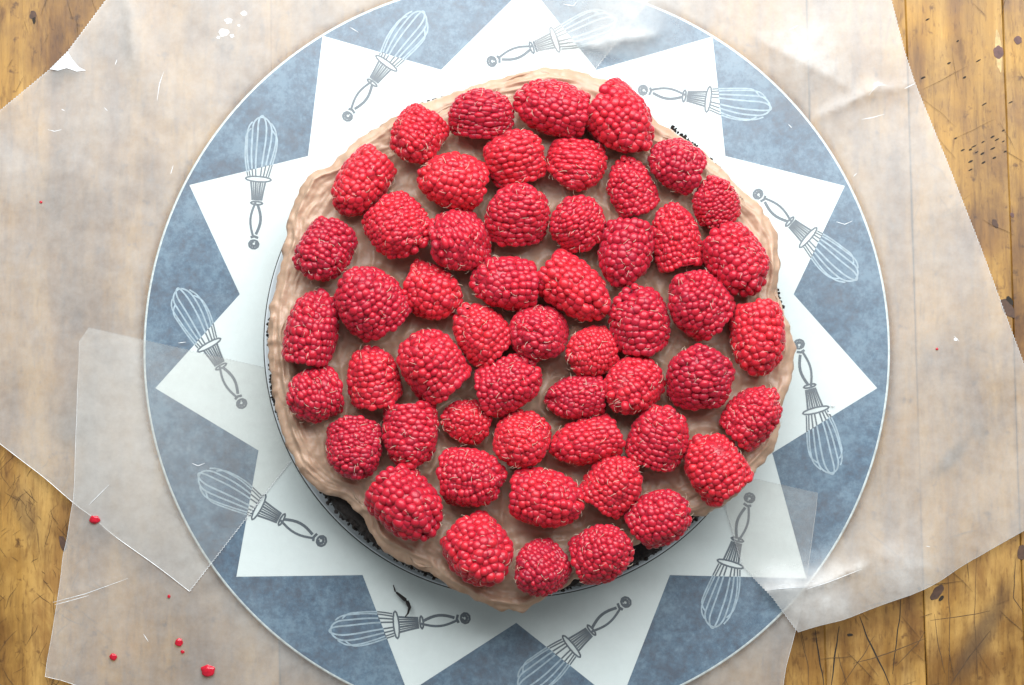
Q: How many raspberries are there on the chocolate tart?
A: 53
